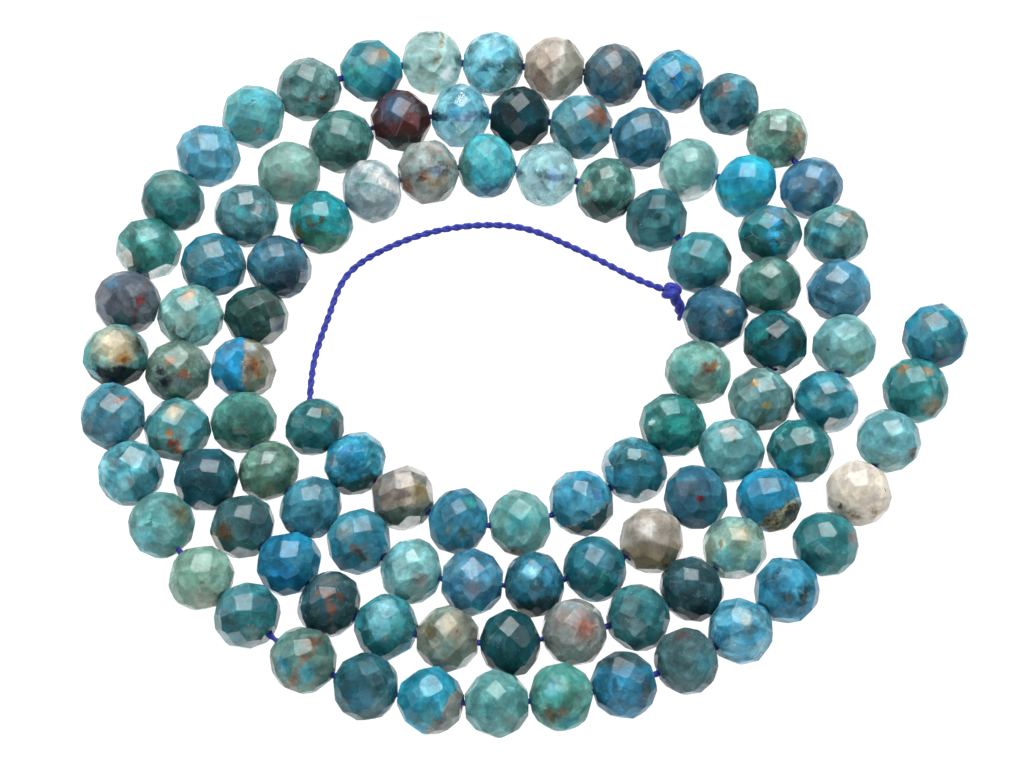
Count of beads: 102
